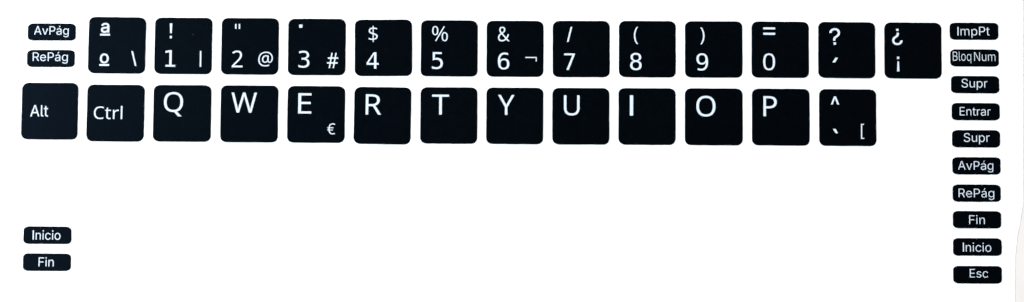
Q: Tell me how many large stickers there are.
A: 26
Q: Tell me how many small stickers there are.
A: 14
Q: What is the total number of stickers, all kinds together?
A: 40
